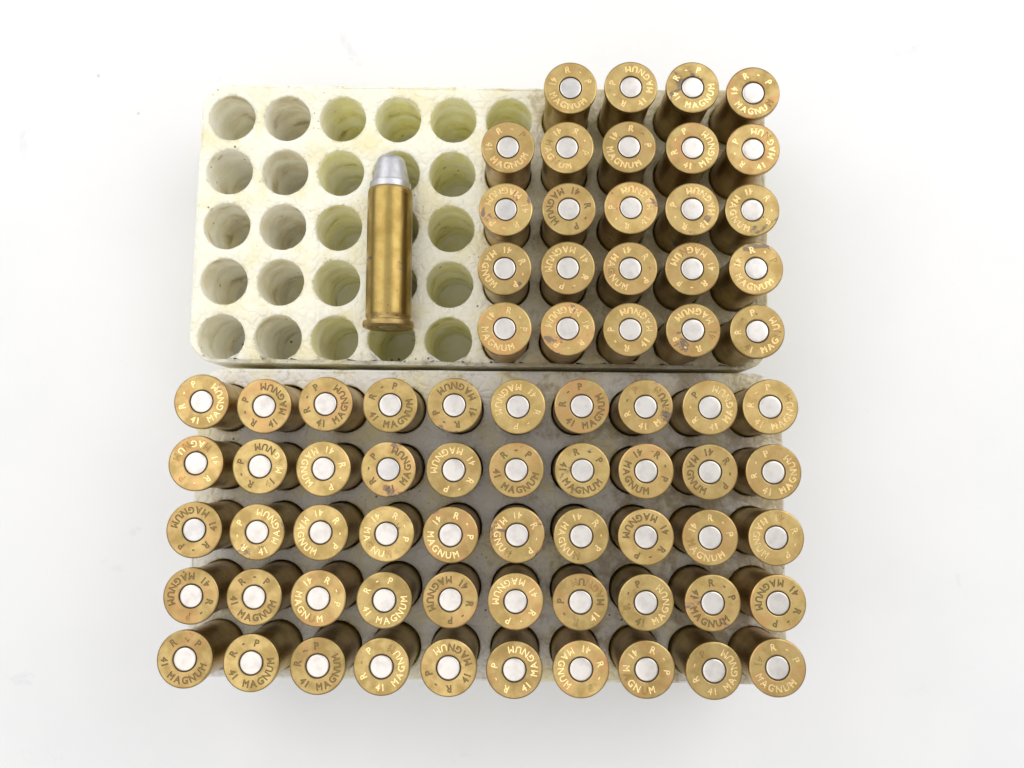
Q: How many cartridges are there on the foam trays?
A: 75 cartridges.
